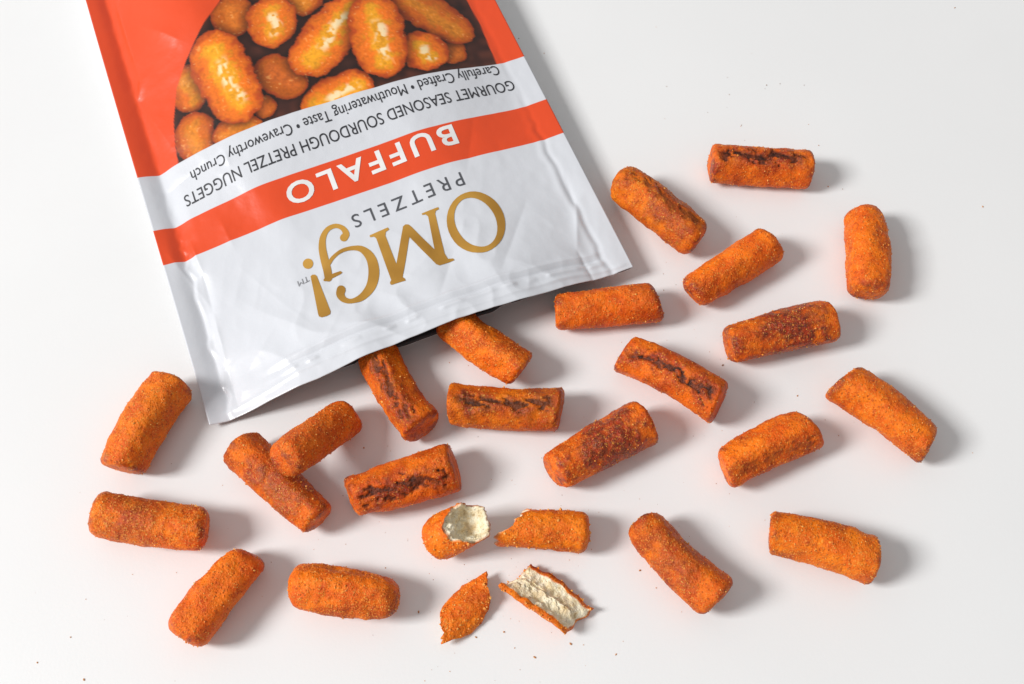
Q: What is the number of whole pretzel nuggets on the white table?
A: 22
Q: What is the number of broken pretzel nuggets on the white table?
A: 4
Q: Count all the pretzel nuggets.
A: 26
